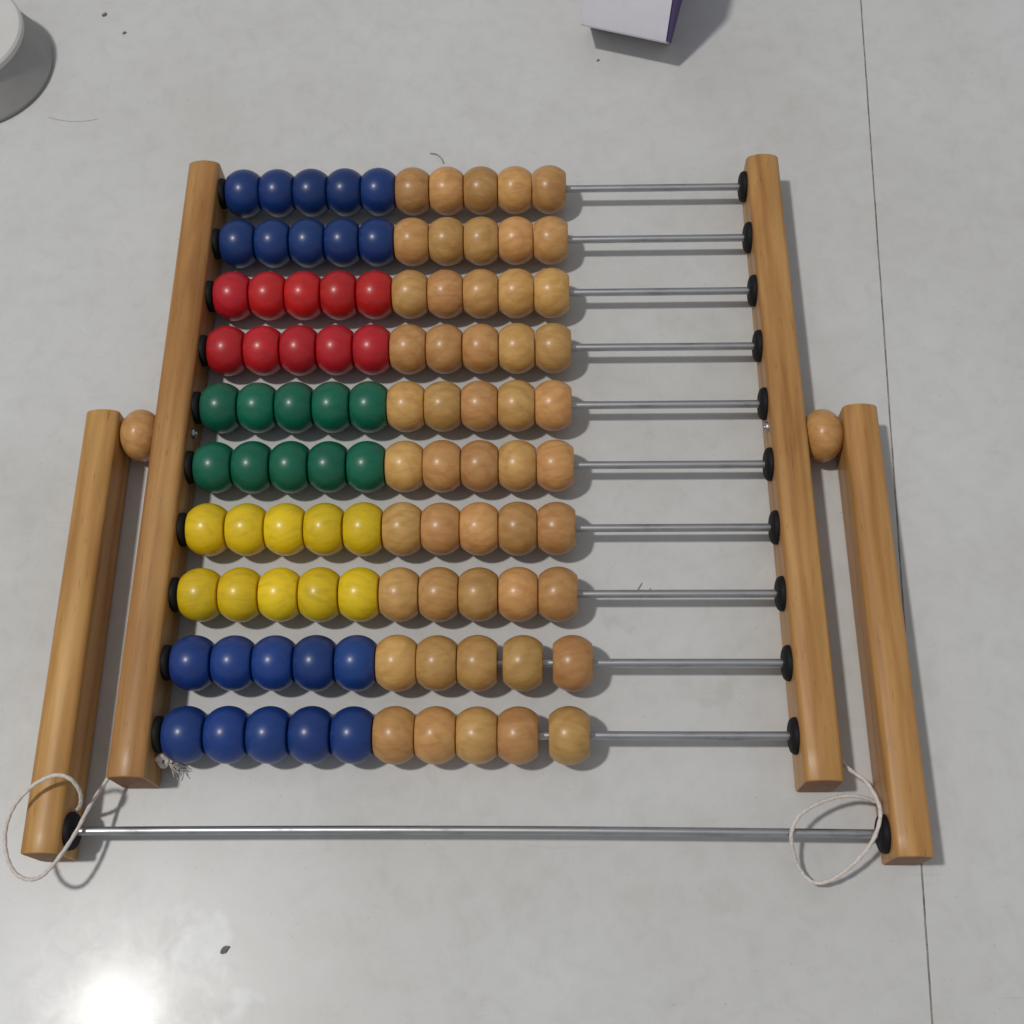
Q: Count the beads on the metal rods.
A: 100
